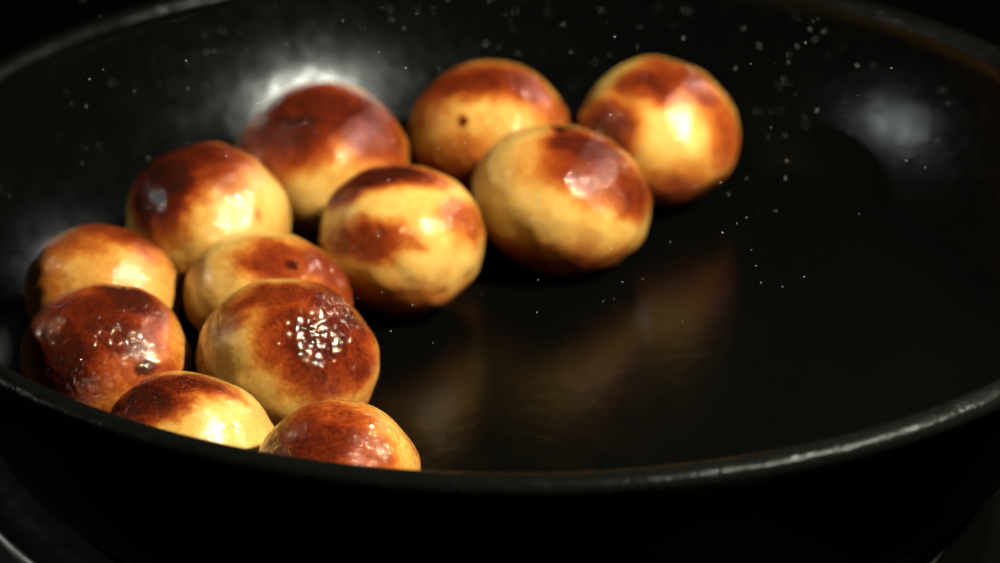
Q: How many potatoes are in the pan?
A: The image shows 12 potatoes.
